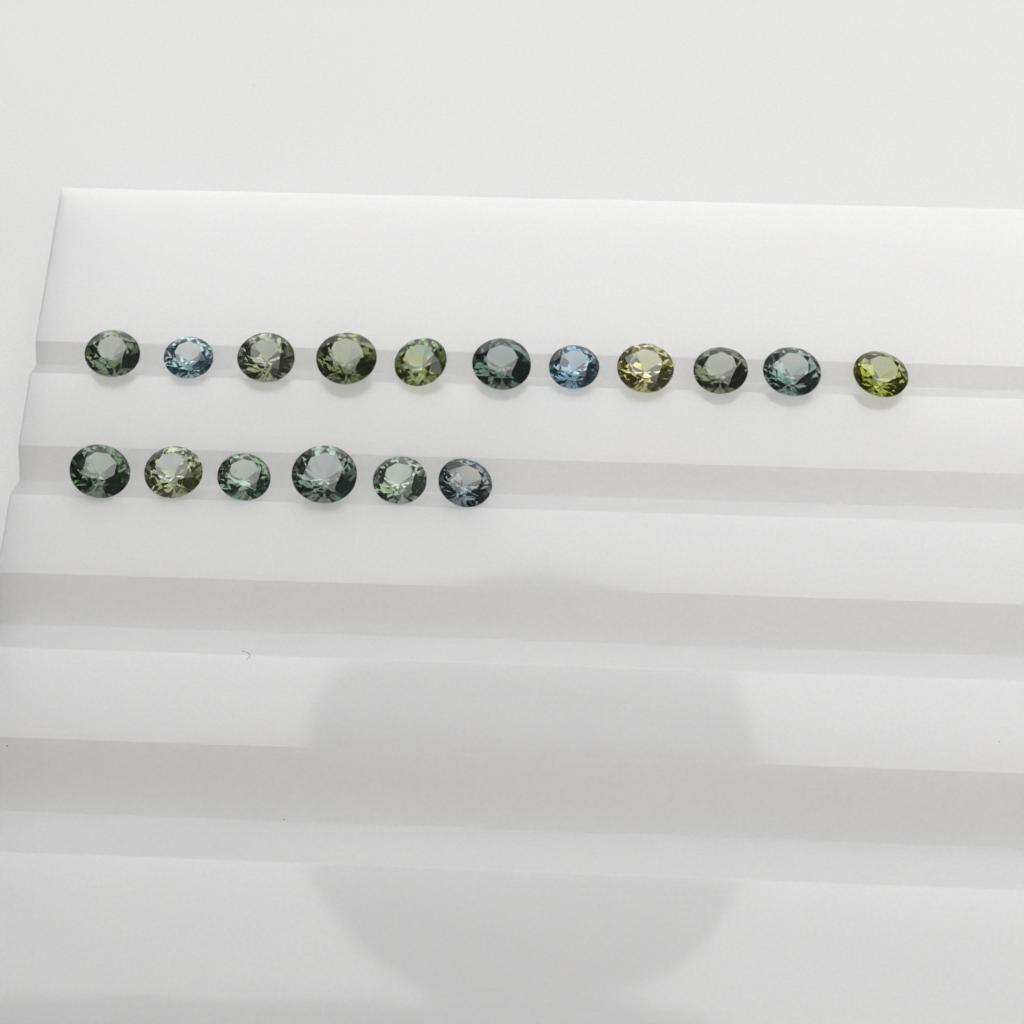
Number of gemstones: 17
